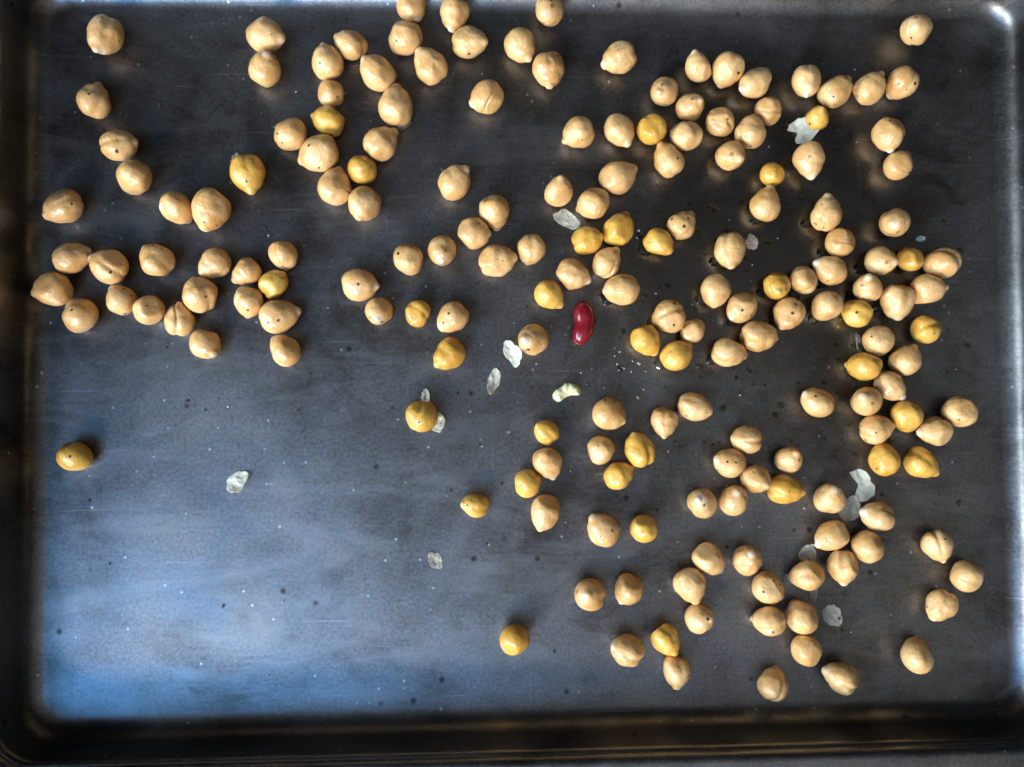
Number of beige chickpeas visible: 149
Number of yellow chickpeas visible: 34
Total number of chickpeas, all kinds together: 183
